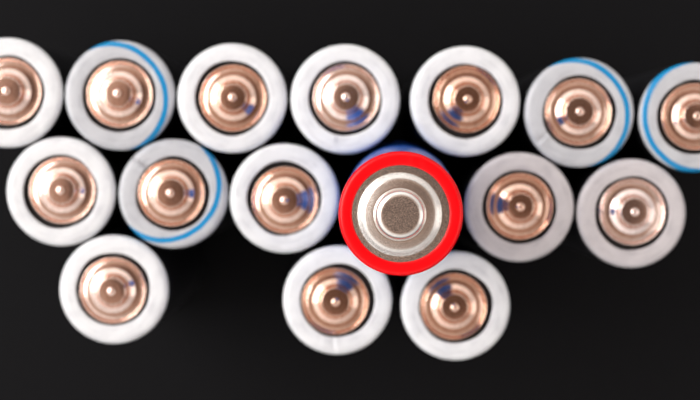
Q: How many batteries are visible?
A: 16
